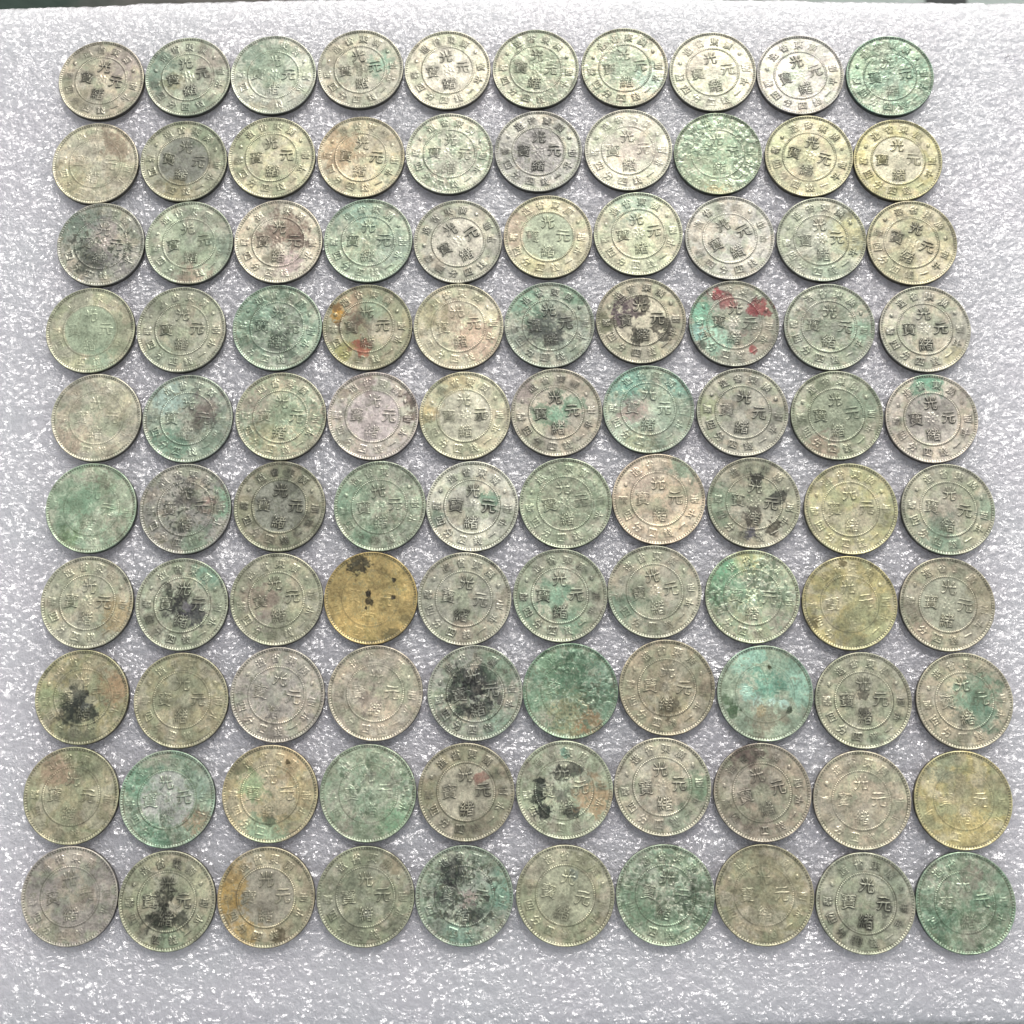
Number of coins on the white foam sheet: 100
